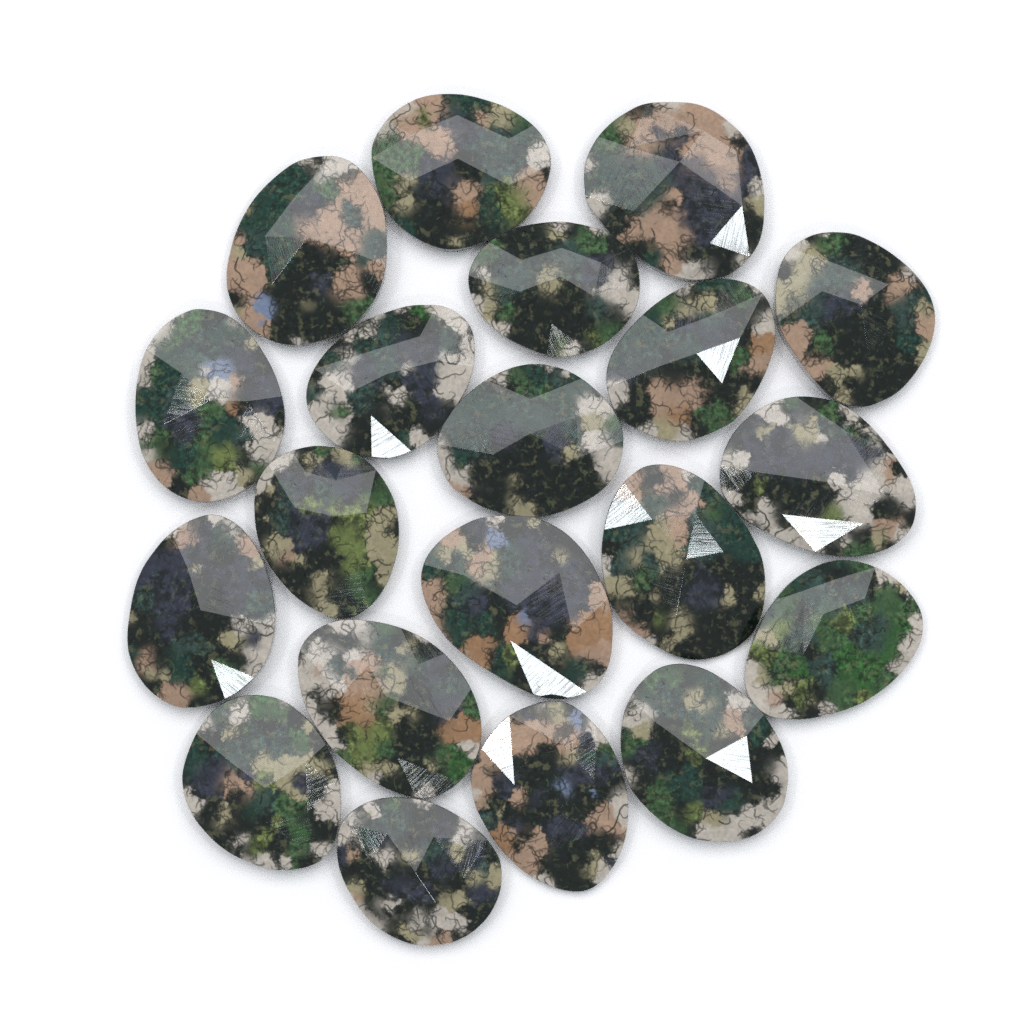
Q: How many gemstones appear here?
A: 20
